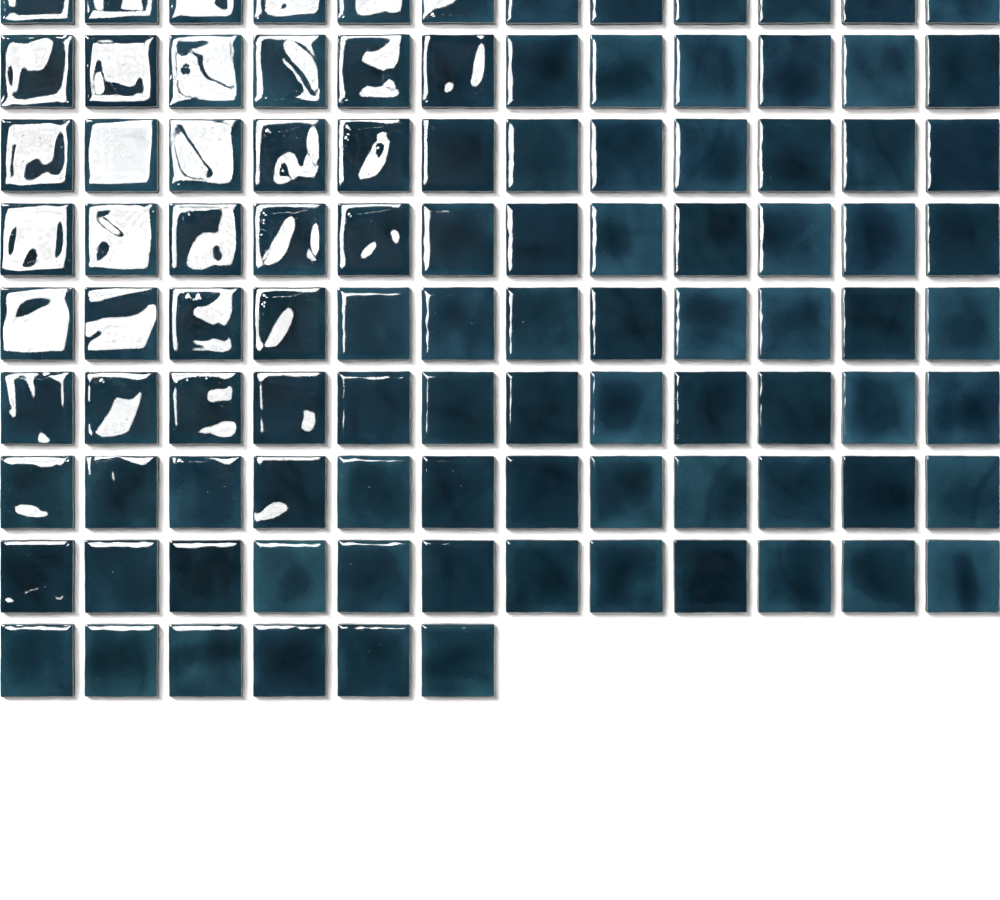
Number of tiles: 102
